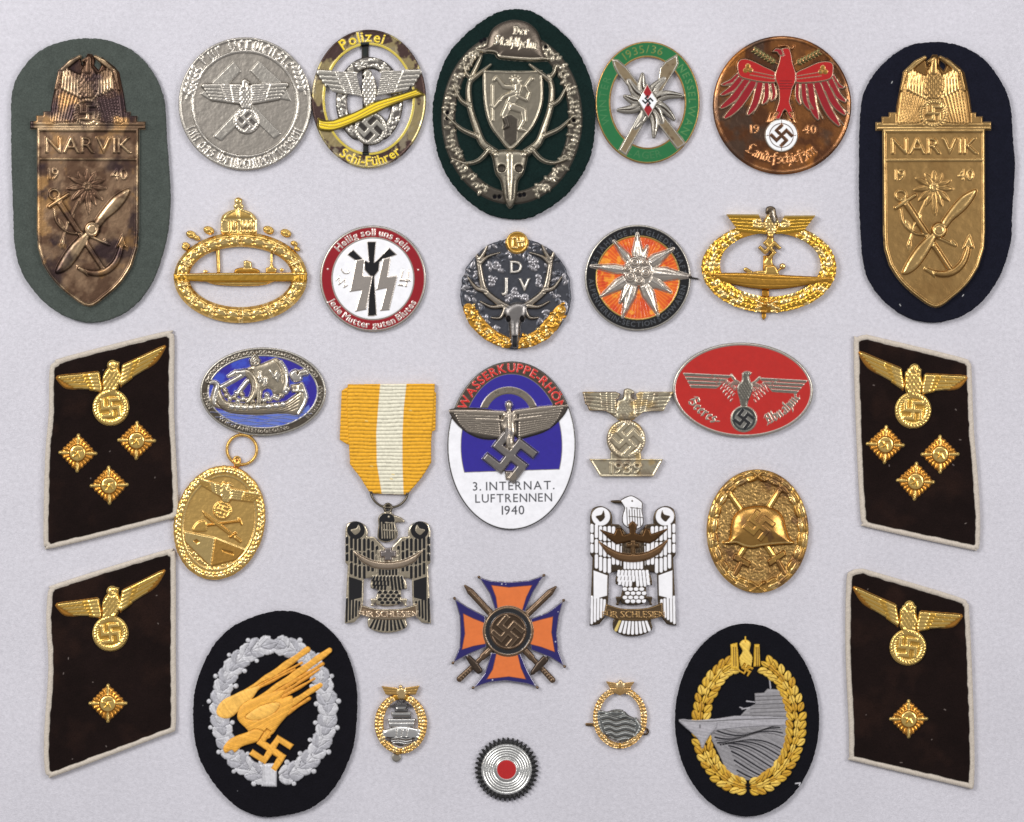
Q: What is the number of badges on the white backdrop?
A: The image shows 24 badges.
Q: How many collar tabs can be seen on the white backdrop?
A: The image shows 4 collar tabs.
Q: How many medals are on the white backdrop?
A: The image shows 2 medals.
